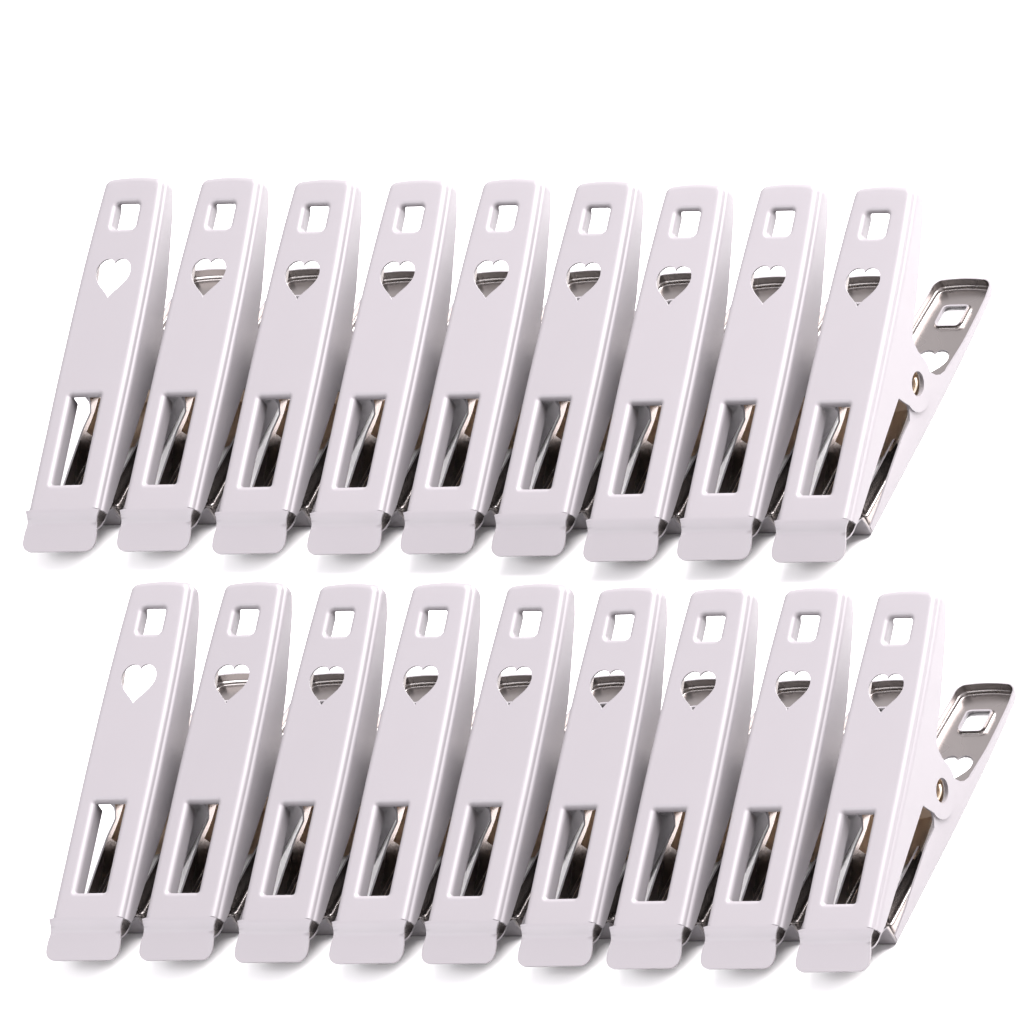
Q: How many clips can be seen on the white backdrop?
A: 18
